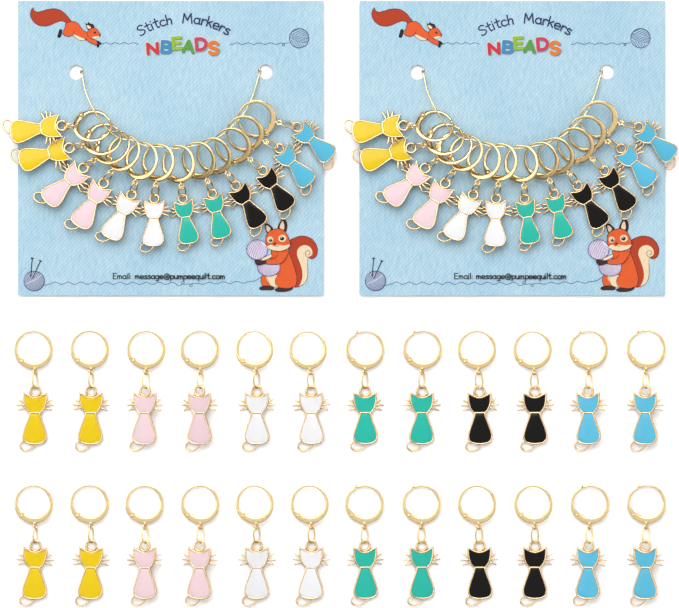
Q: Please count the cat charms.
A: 48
